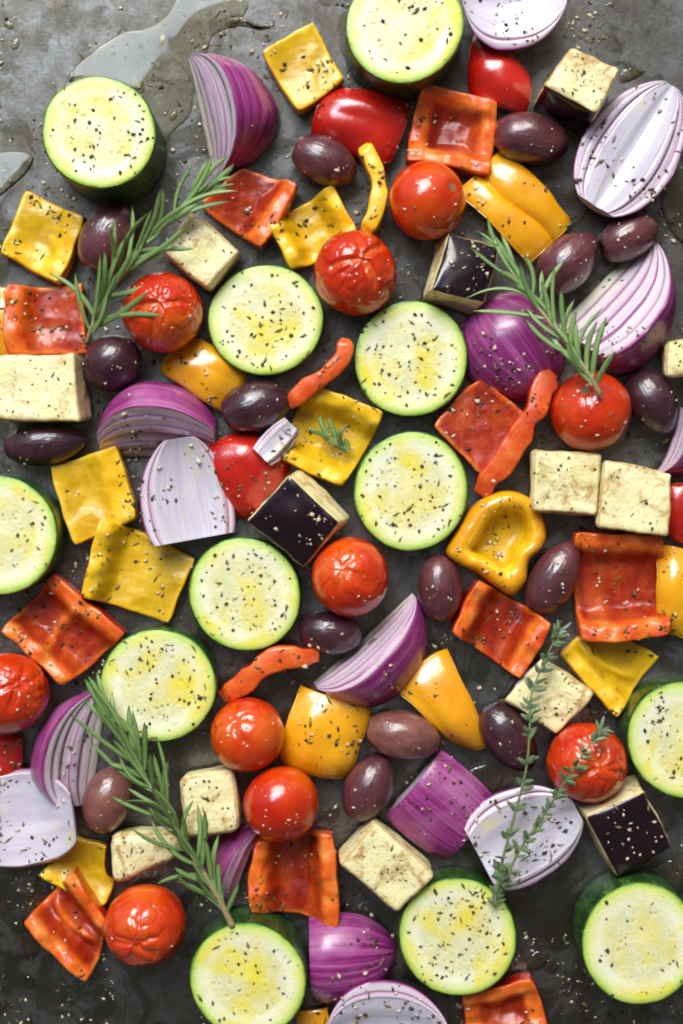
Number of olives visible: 16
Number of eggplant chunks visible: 13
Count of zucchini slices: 12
